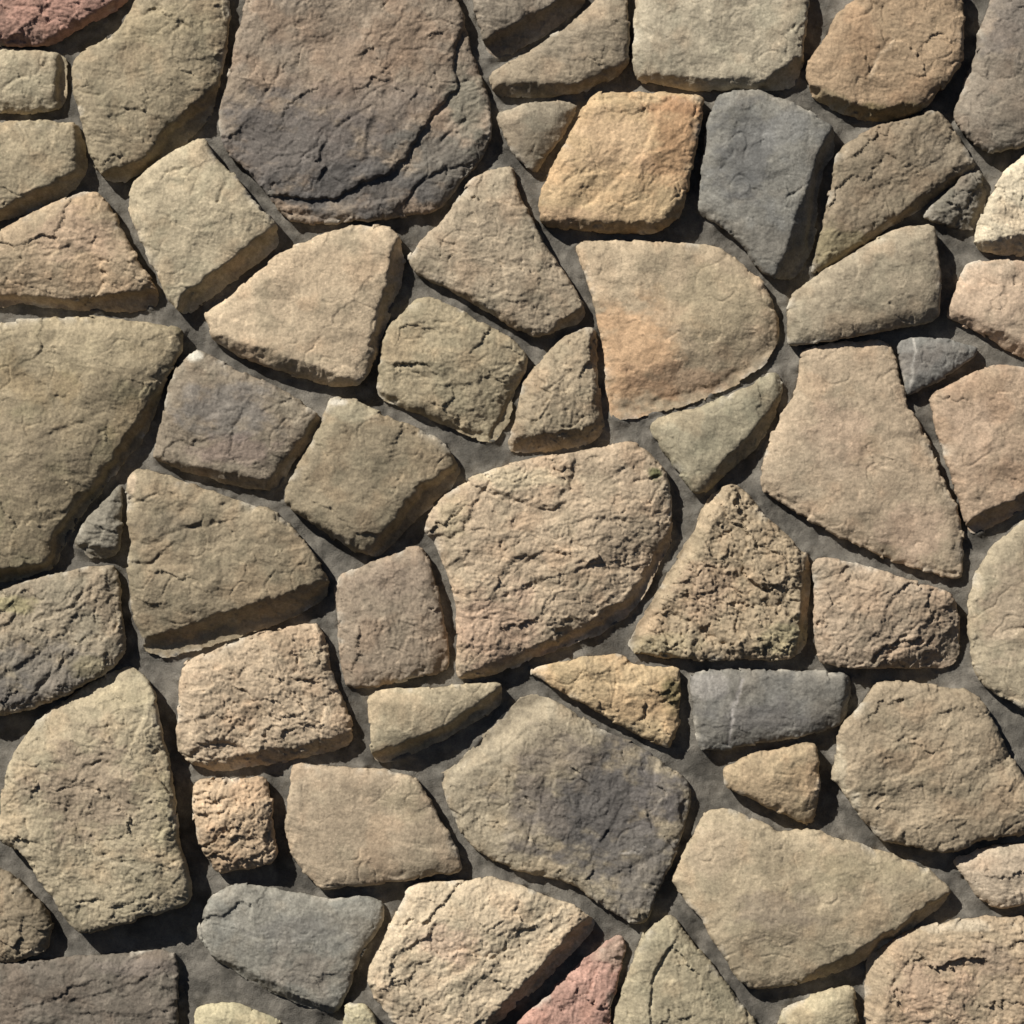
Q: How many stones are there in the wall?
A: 62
